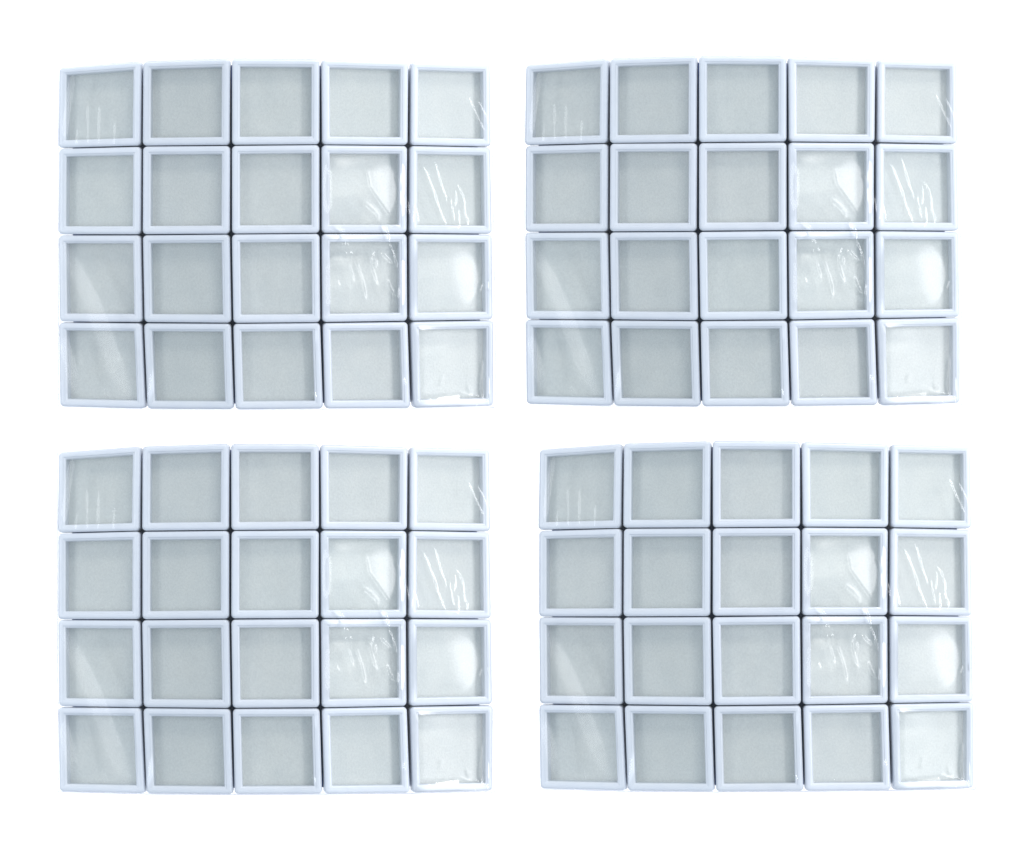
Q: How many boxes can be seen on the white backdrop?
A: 80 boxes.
